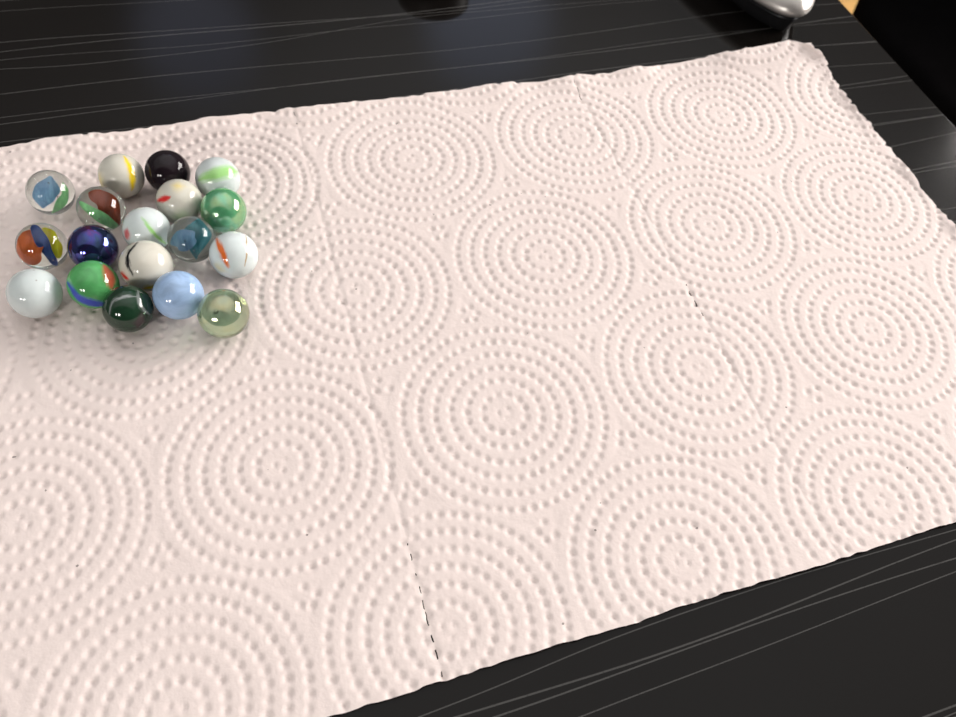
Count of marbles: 18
